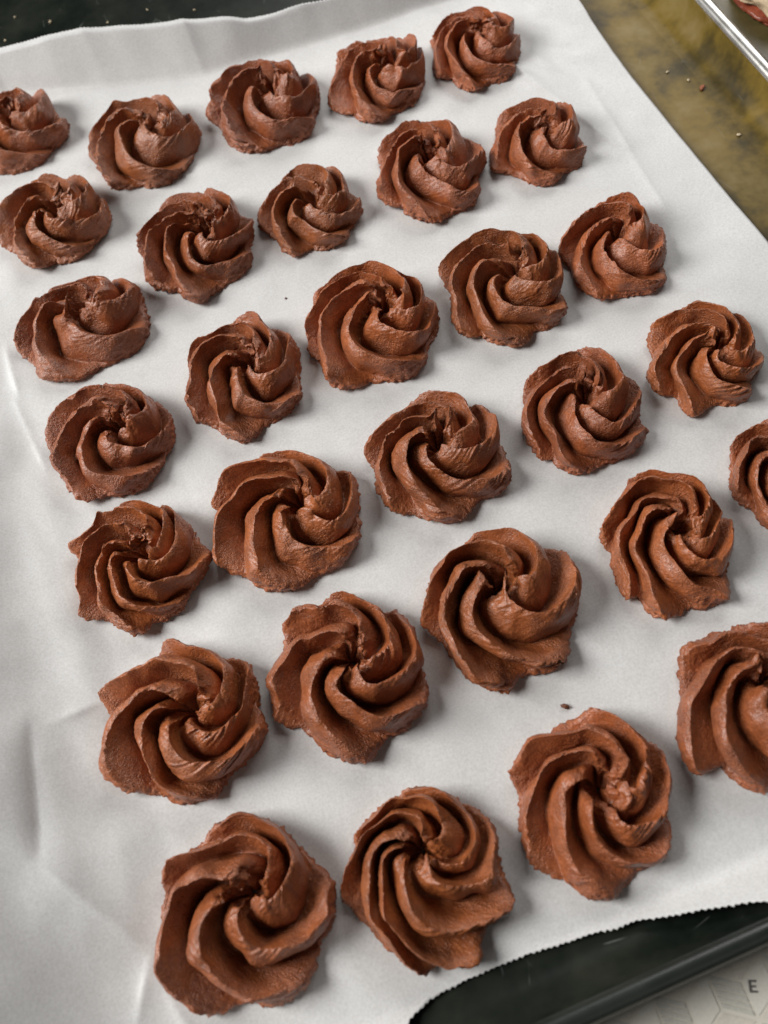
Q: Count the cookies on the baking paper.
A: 30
